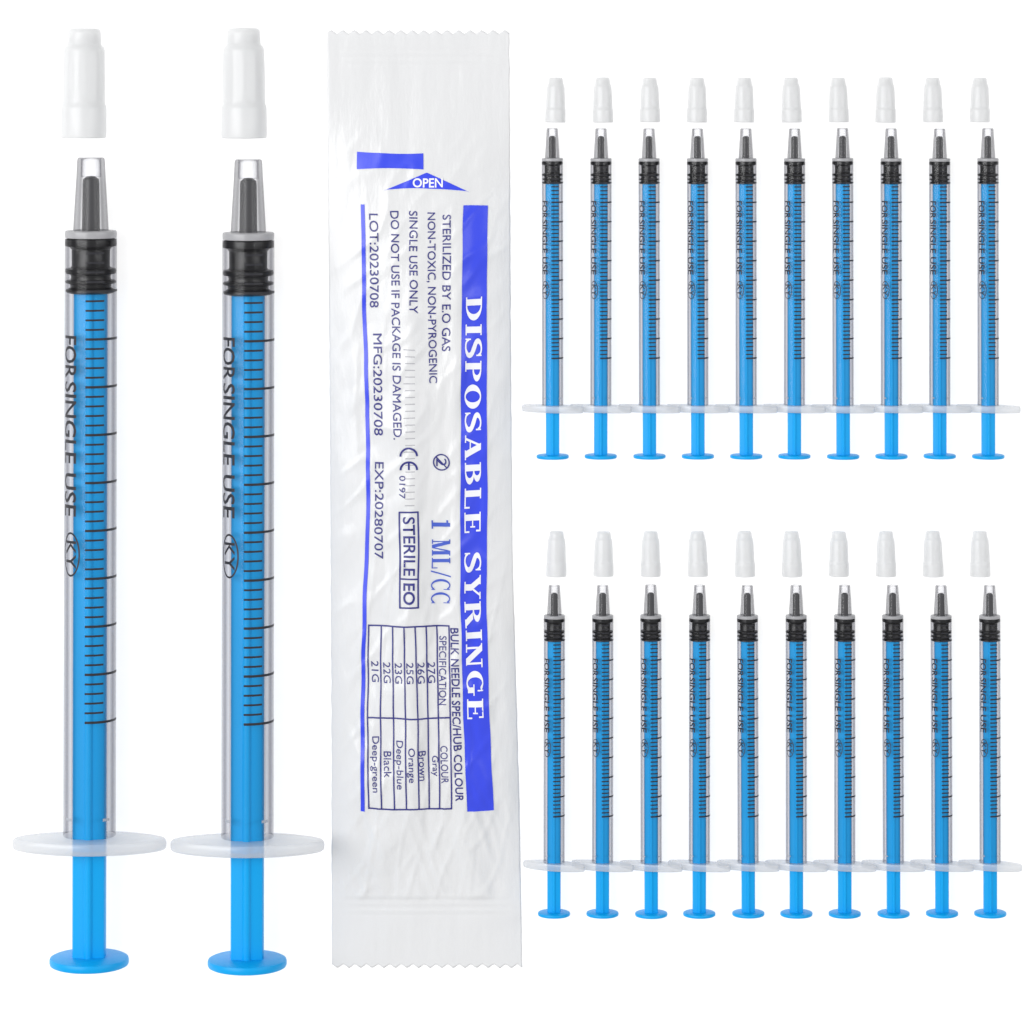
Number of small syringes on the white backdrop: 20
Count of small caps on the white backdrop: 20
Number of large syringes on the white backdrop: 2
